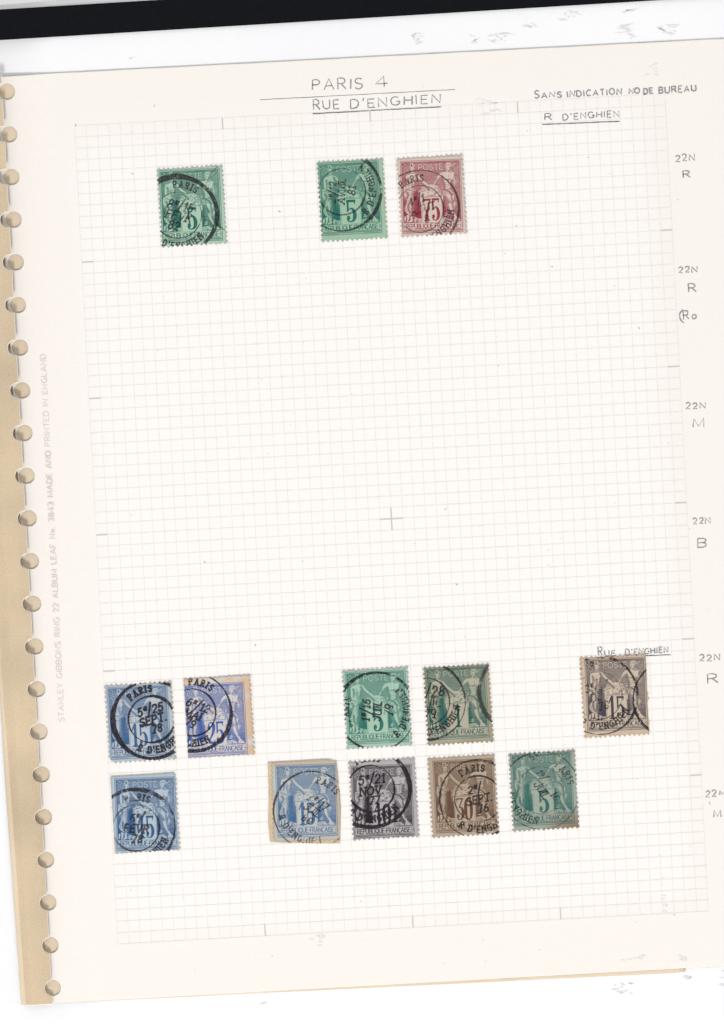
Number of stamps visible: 13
